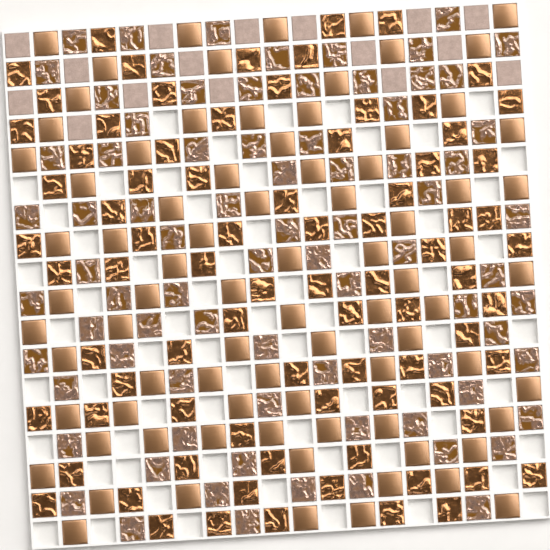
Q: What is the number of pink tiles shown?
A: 16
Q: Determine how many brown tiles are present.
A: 81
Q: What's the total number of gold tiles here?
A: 81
